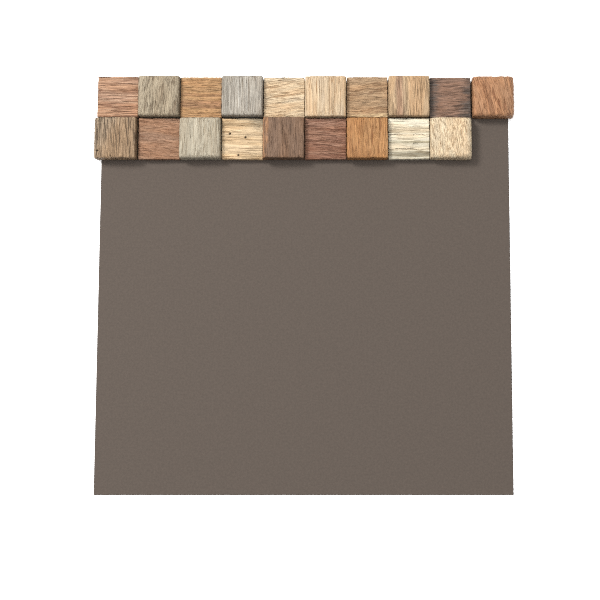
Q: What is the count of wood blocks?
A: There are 19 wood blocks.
